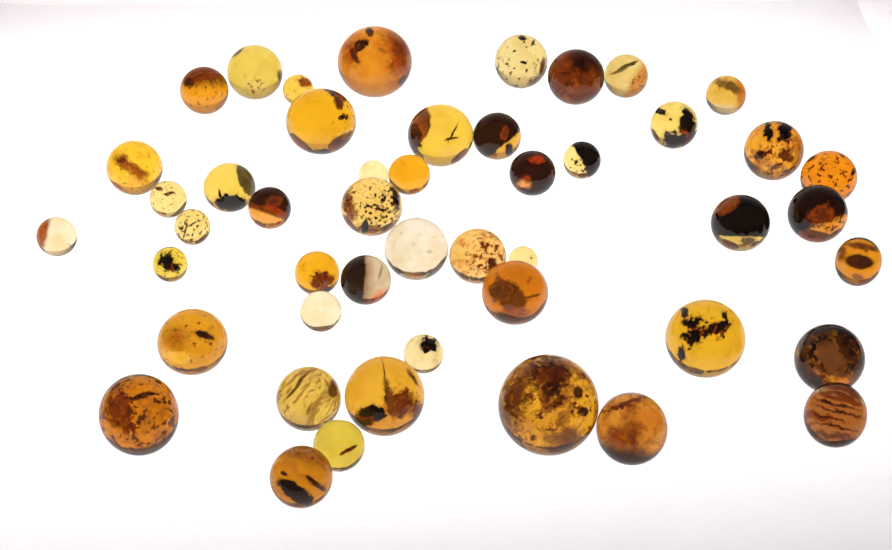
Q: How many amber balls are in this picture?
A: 48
